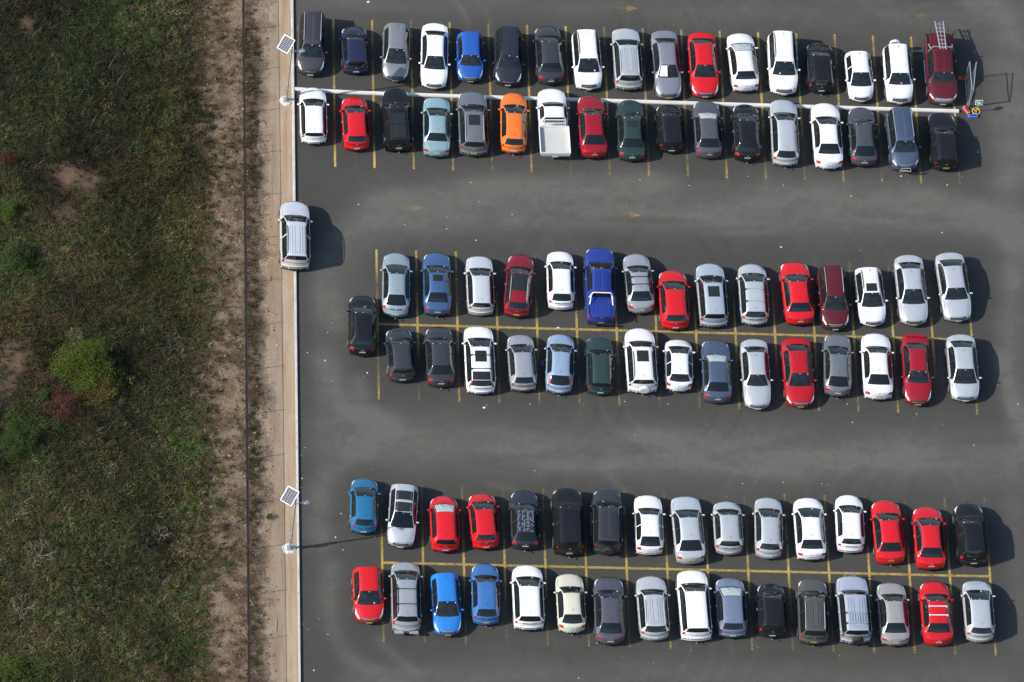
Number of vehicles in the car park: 98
